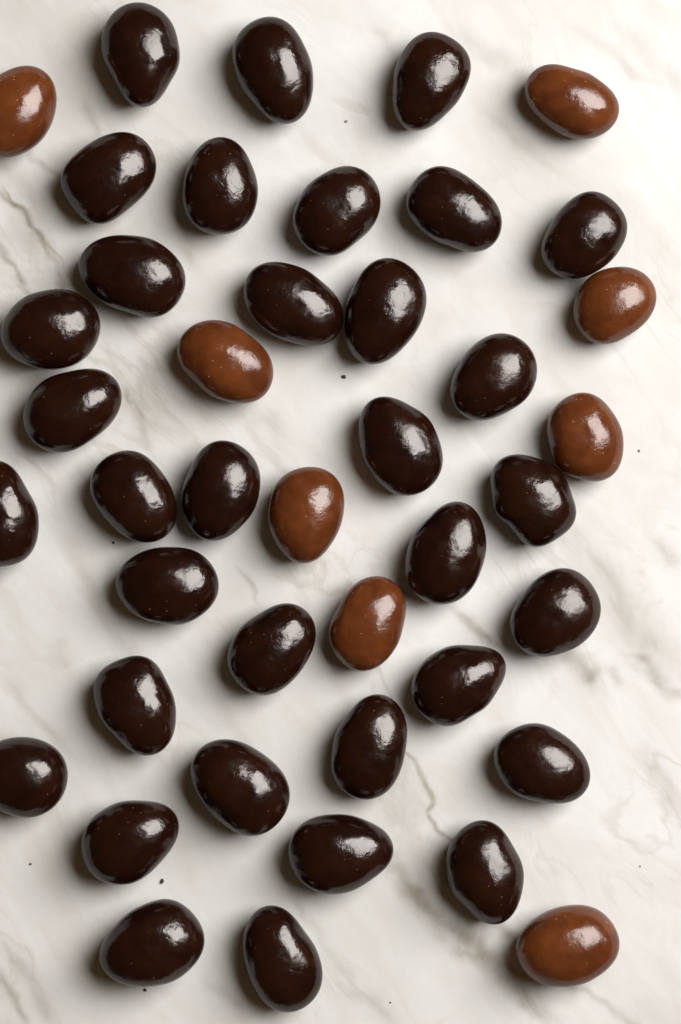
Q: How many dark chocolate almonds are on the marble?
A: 34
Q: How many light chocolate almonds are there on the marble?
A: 8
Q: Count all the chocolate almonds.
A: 42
